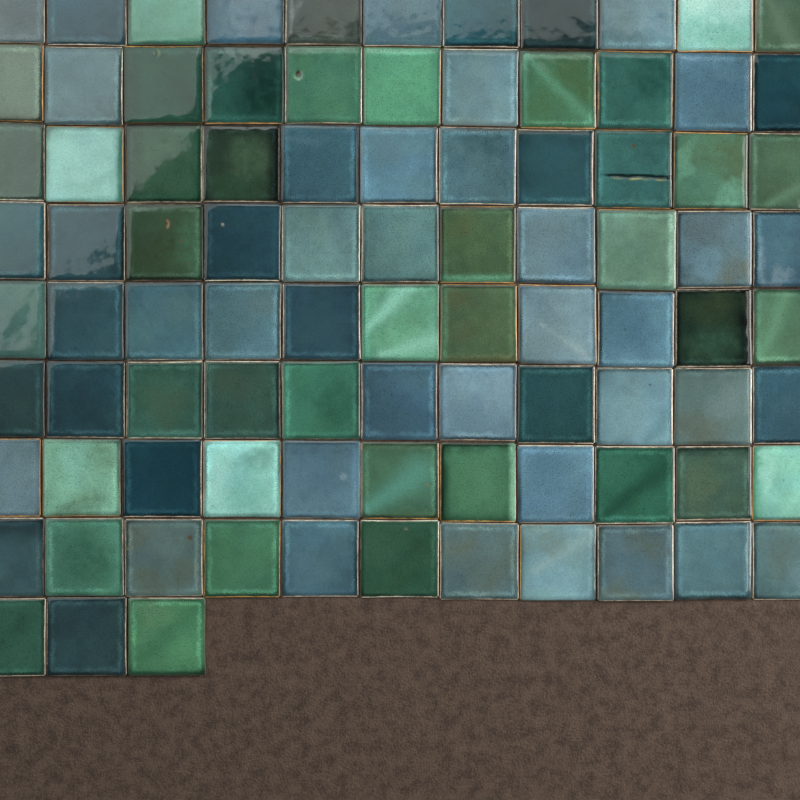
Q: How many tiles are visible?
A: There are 91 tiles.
